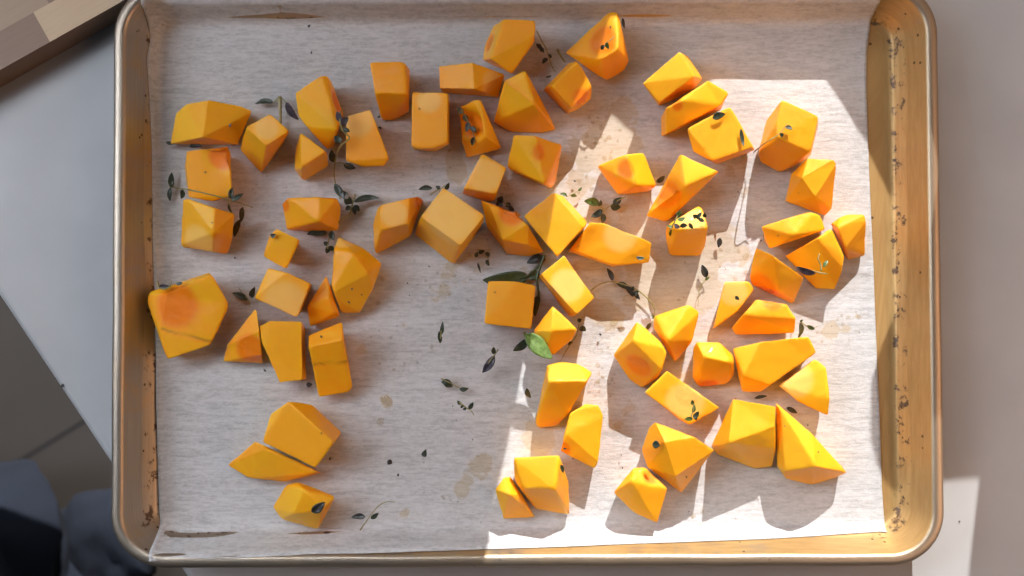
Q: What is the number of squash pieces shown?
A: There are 65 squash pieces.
